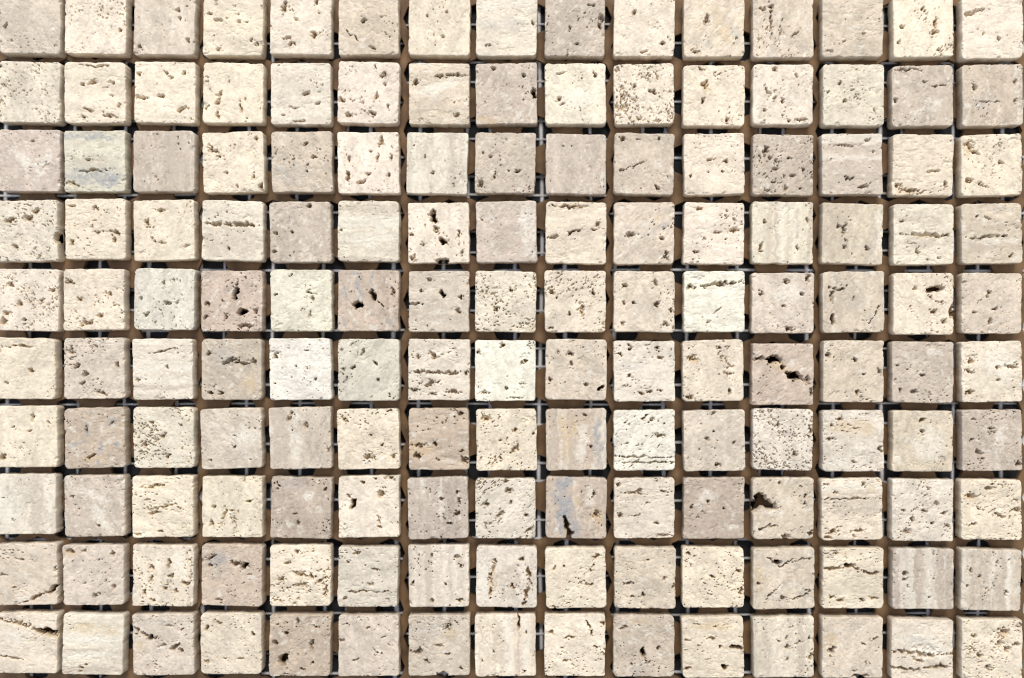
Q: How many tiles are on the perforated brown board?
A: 150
